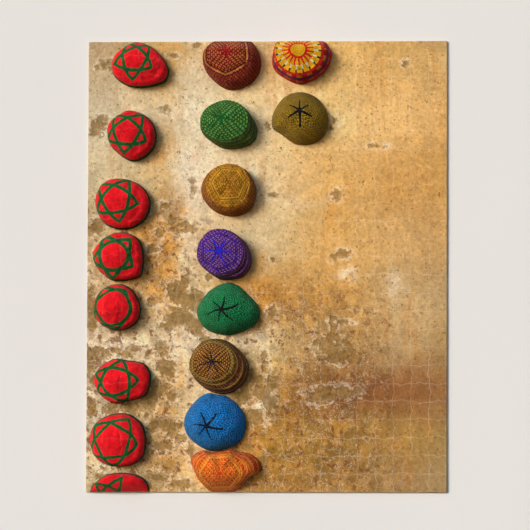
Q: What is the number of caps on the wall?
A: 18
